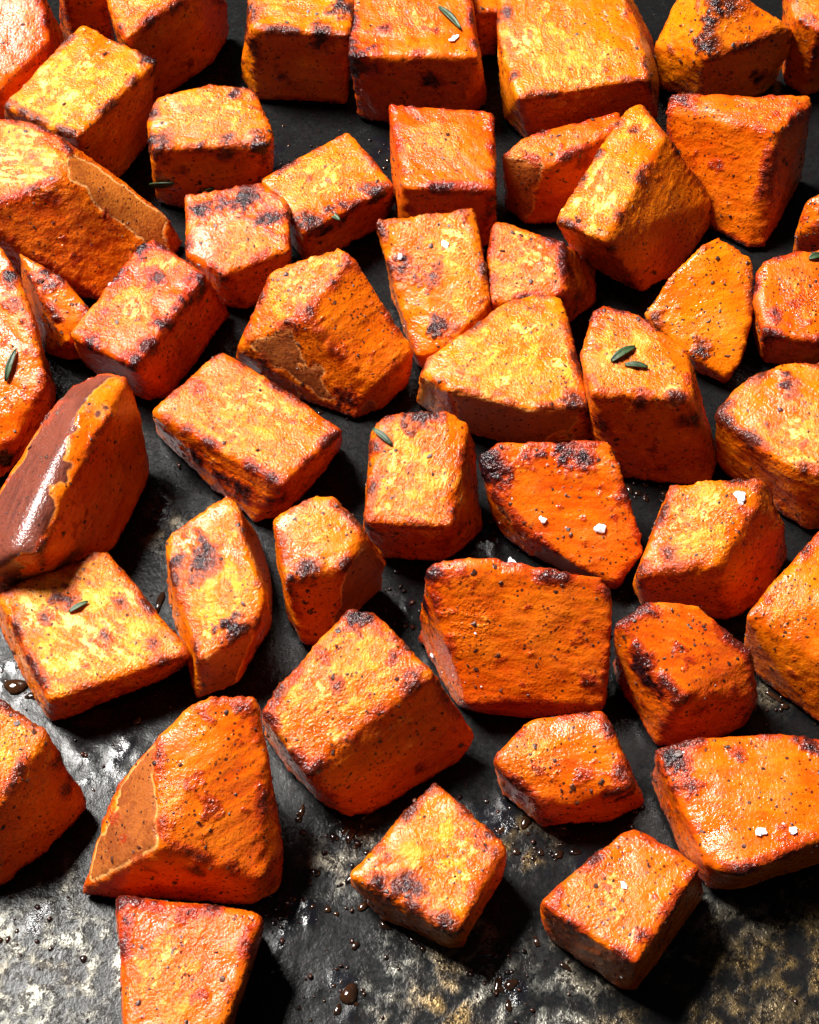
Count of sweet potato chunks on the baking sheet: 49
